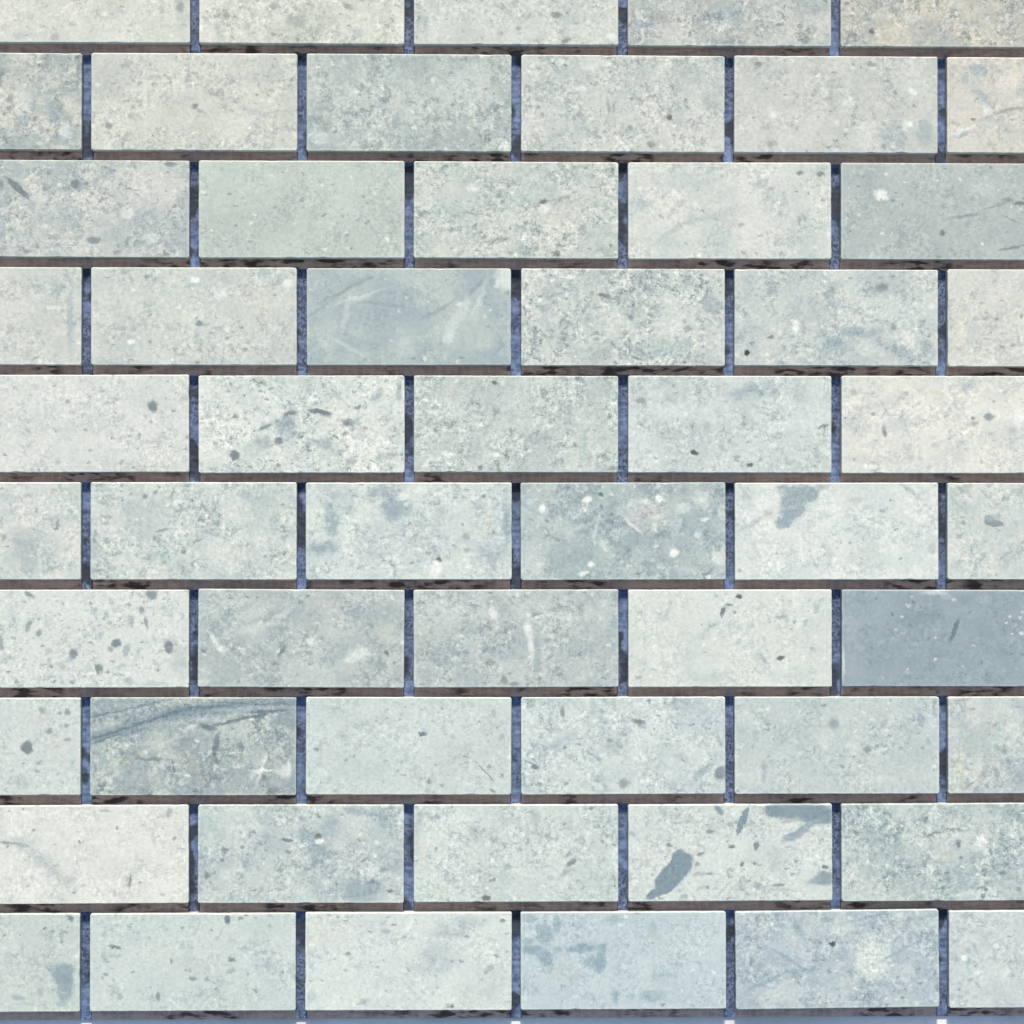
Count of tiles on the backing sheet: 55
